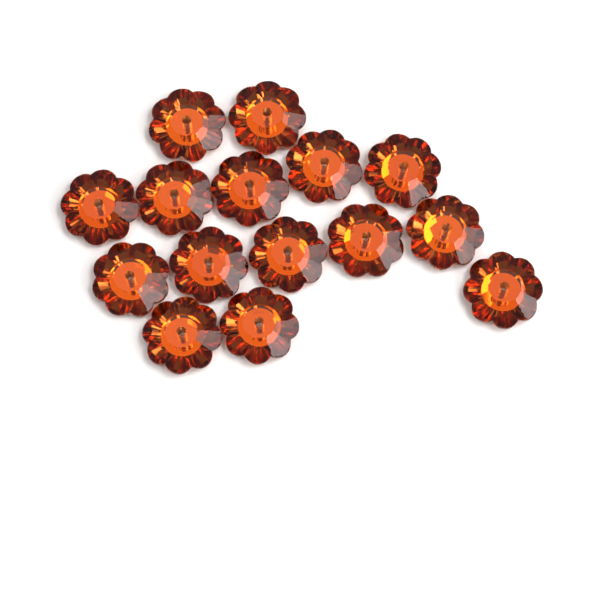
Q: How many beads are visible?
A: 15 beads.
